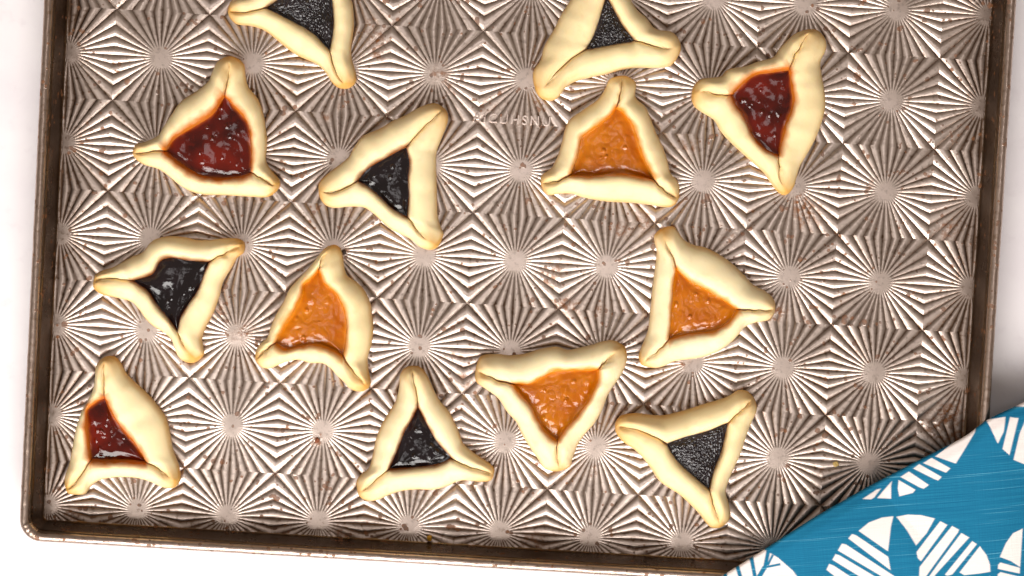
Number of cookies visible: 13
